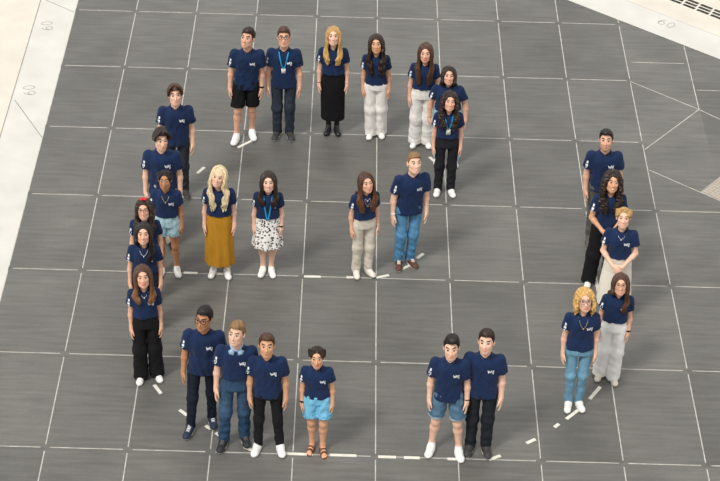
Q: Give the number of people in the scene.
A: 28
